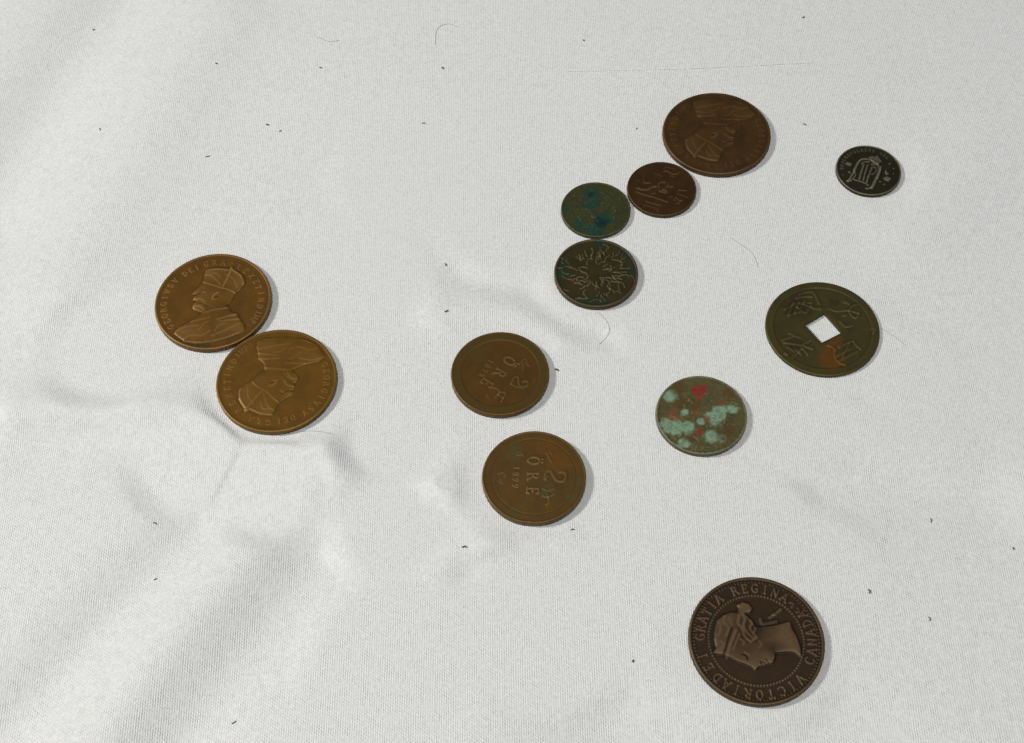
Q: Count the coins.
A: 12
